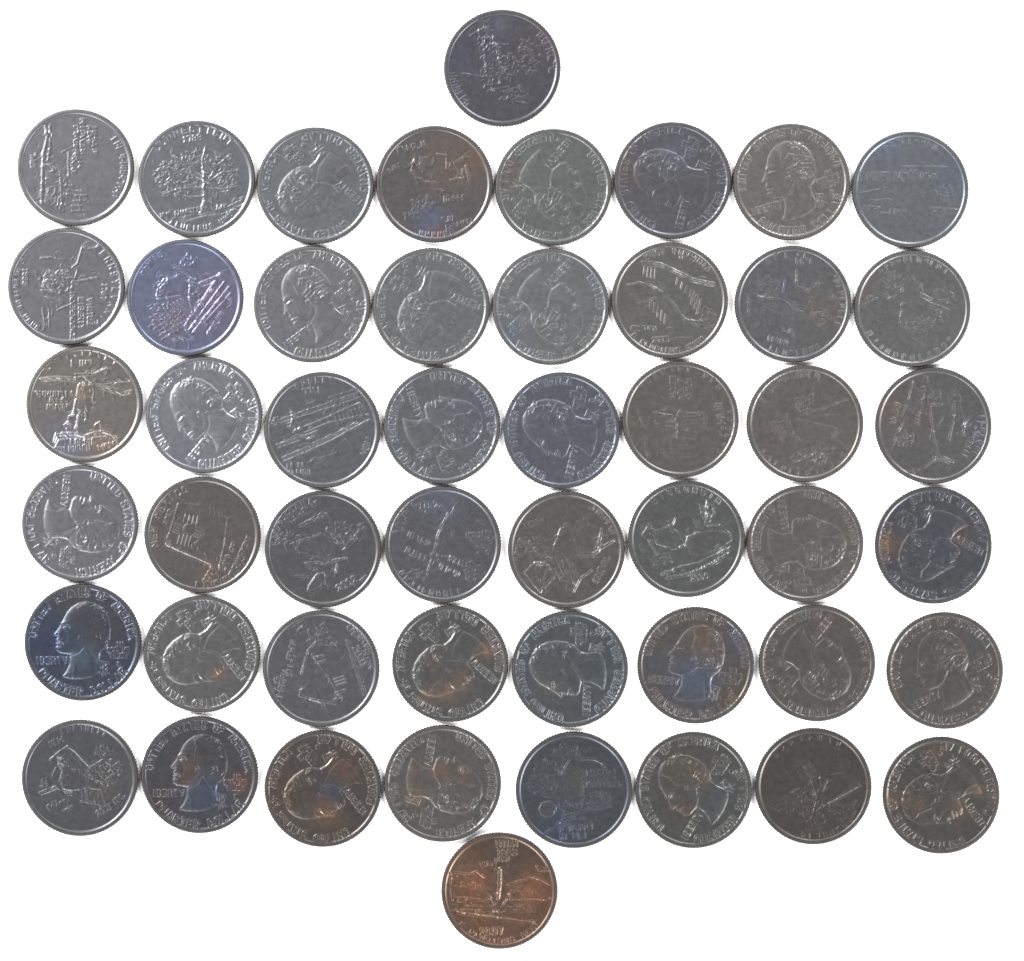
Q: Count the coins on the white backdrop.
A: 50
